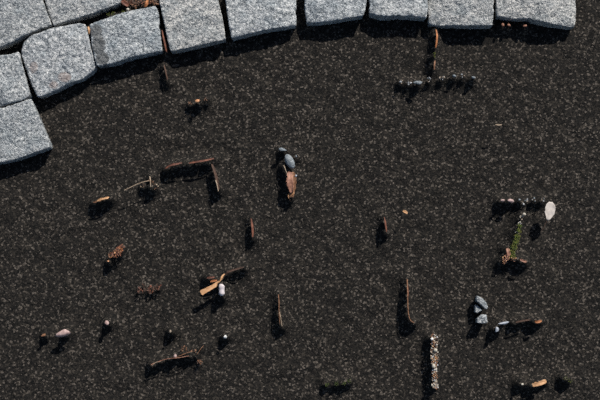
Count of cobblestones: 12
